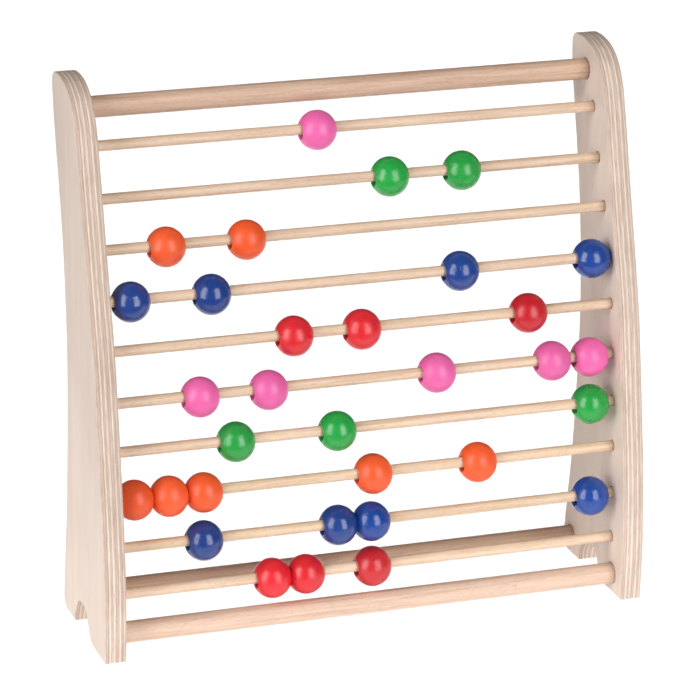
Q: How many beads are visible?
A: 32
